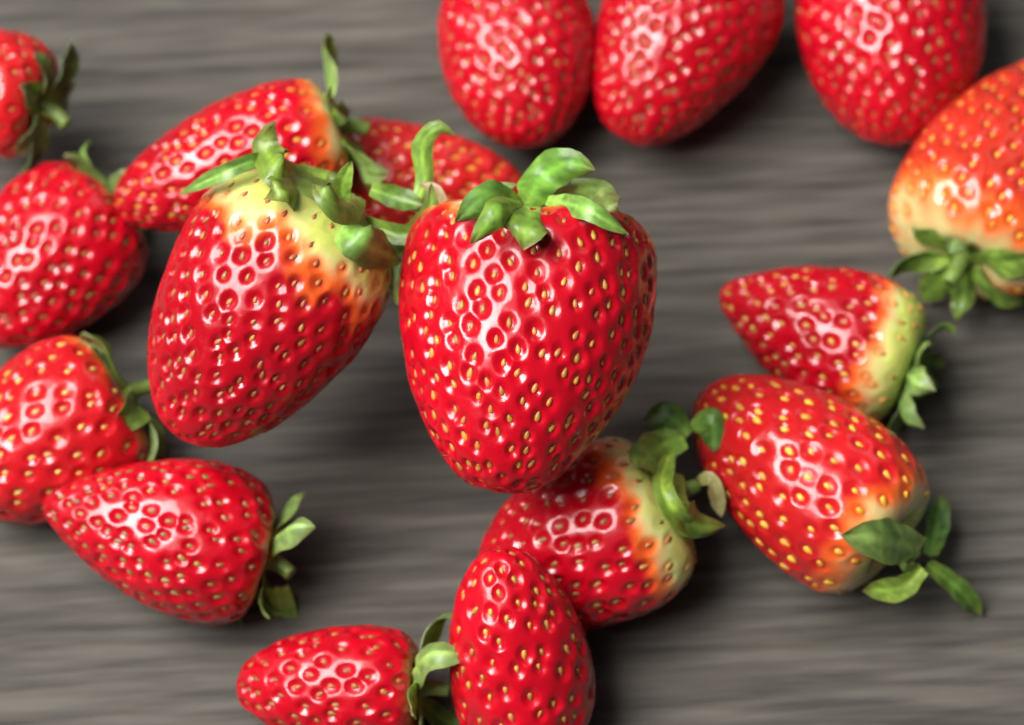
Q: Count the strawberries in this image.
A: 17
